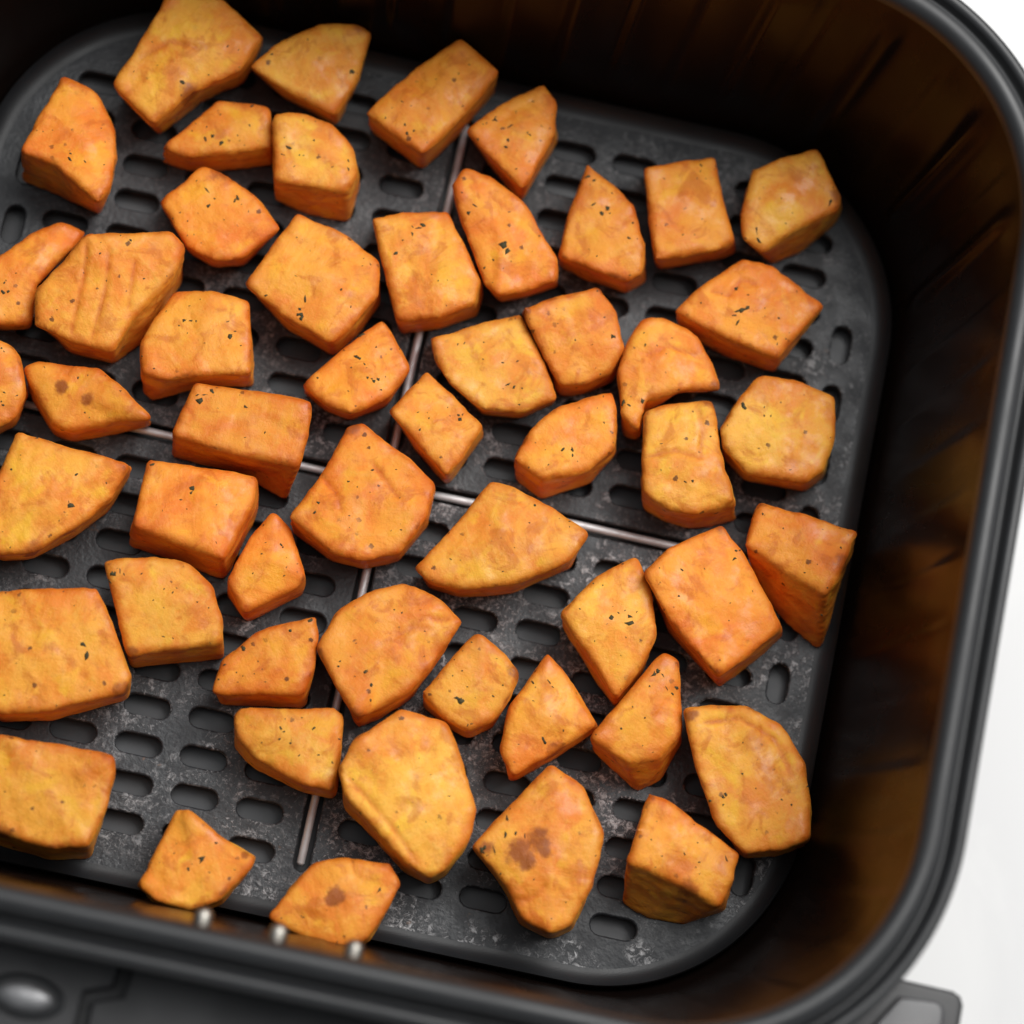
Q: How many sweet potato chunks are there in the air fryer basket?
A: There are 52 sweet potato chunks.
